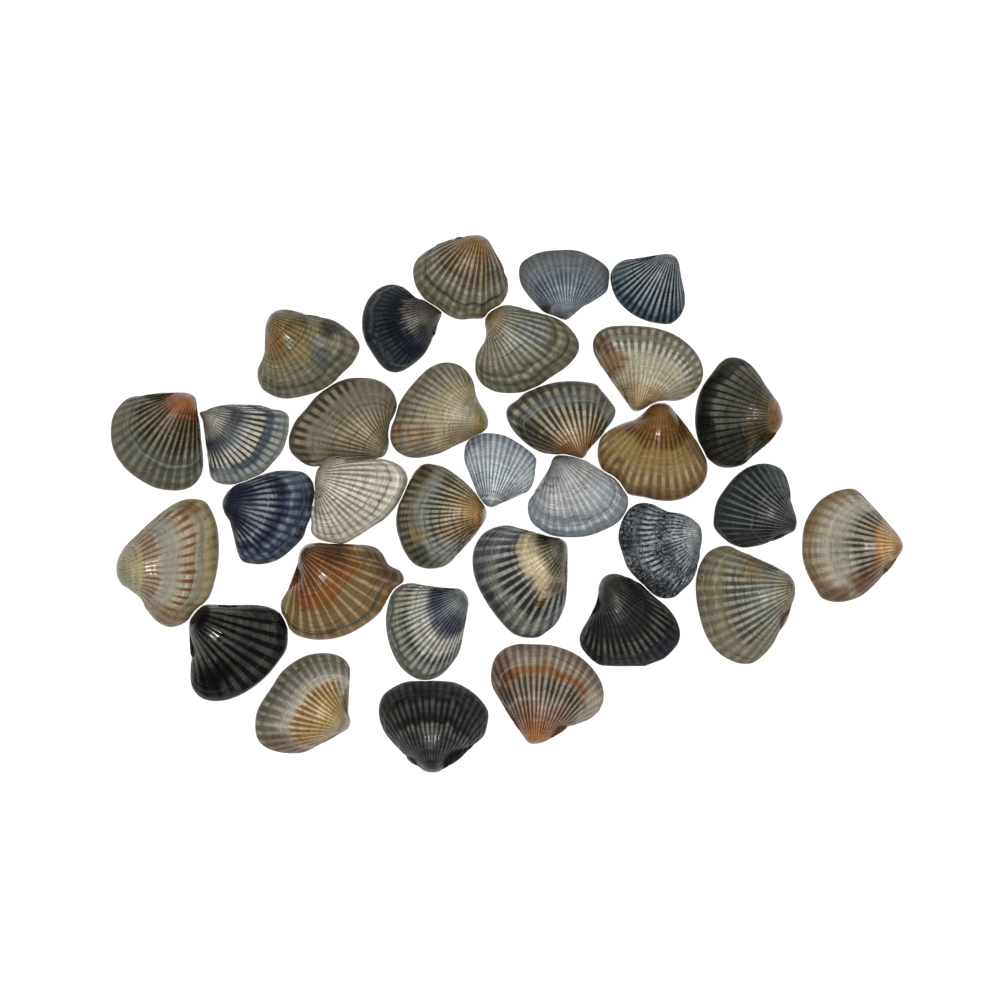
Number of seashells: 32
